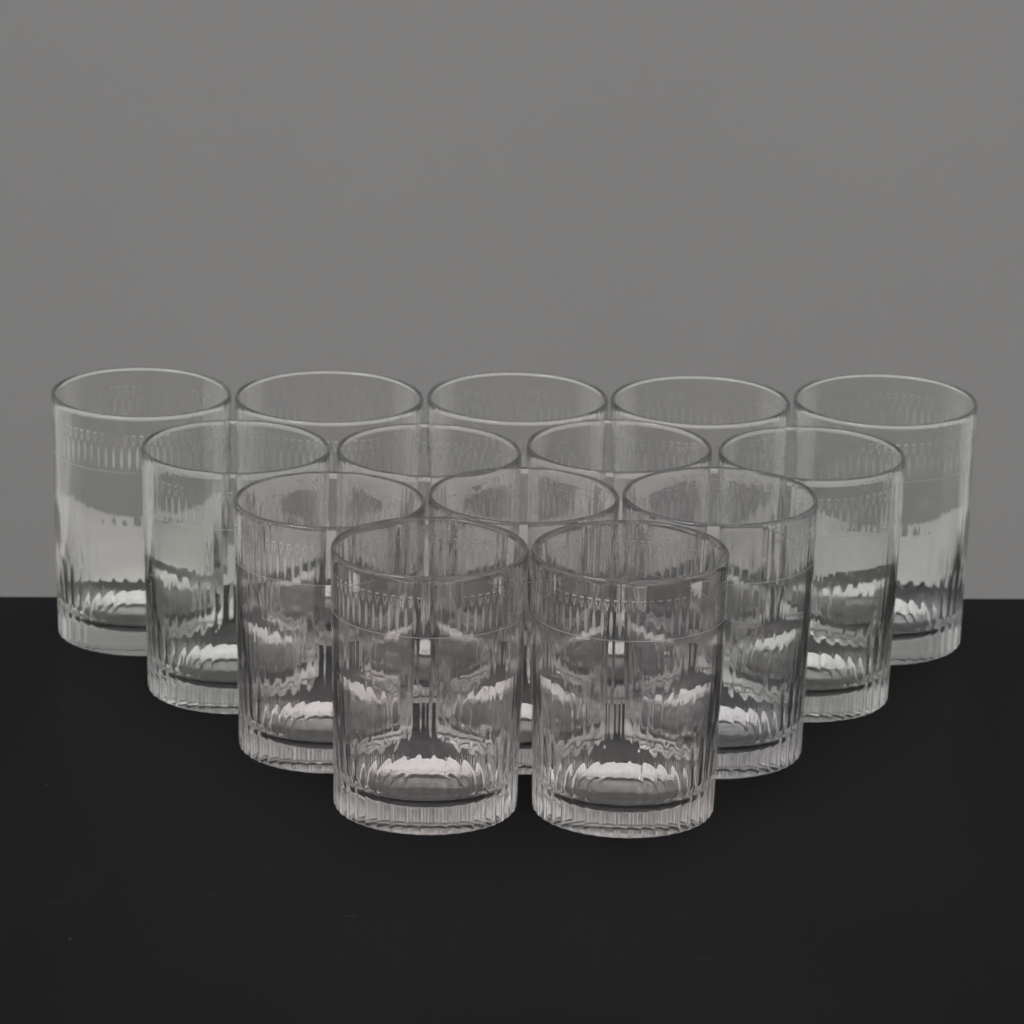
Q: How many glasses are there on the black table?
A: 14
